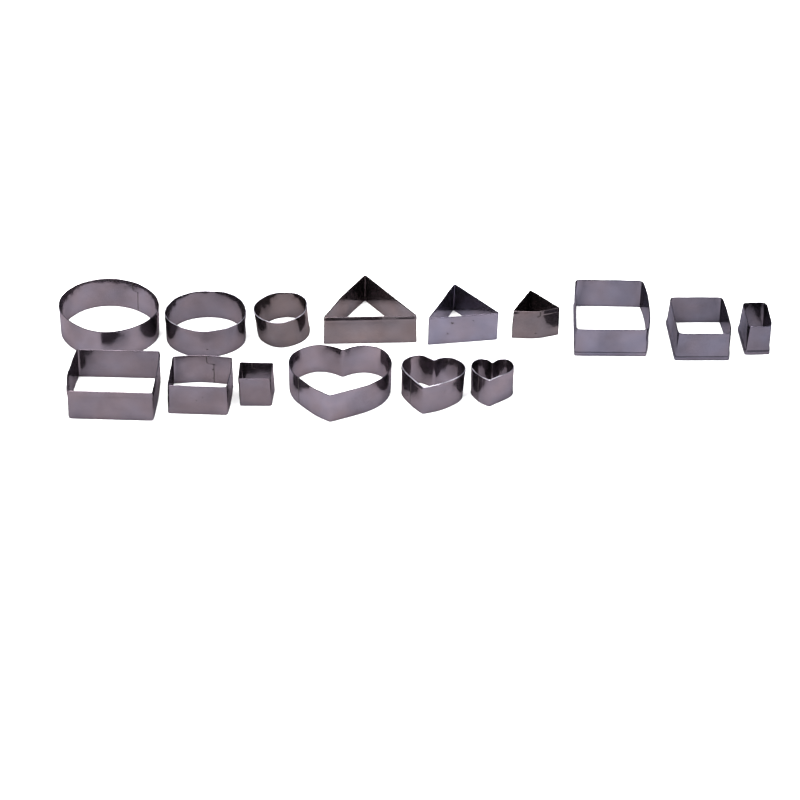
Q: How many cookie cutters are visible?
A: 15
